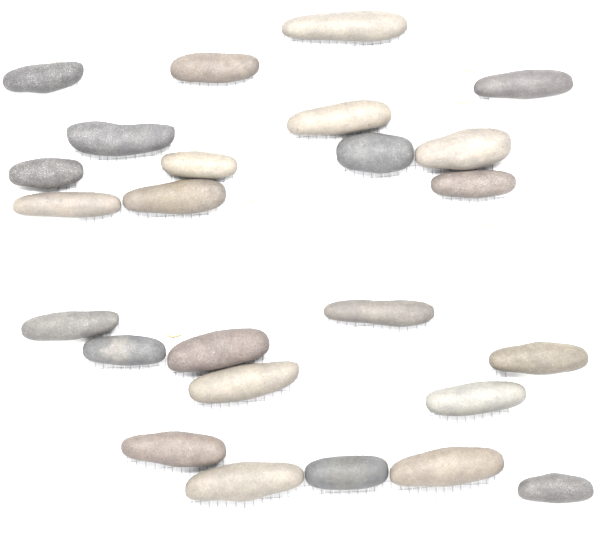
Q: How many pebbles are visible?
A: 25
